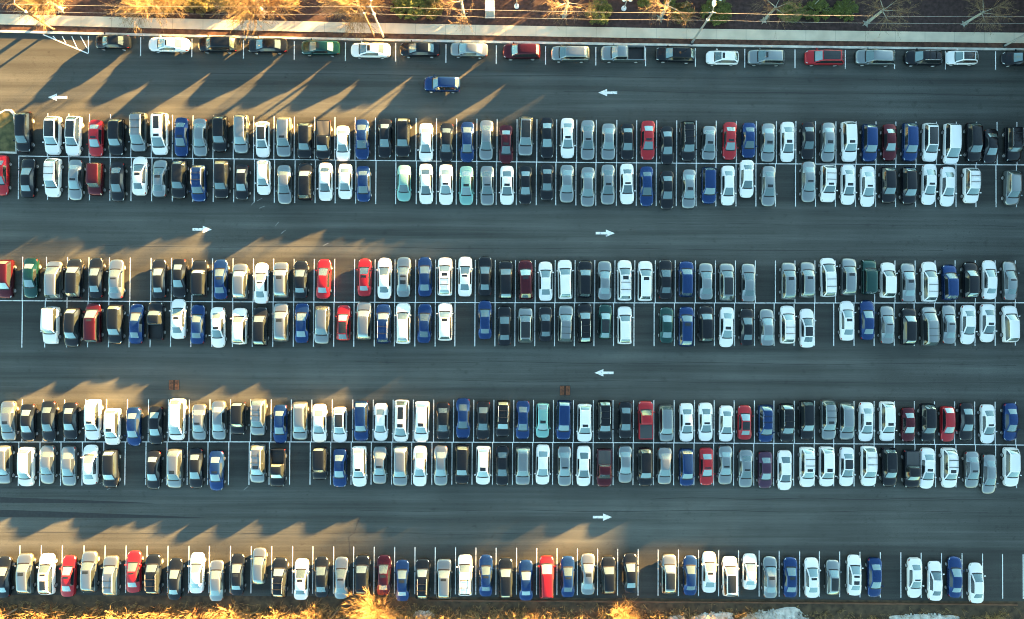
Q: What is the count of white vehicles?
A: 100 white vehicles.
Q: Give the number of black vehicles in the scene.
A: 90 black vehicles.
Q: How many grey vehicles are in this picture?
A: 85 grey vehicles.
